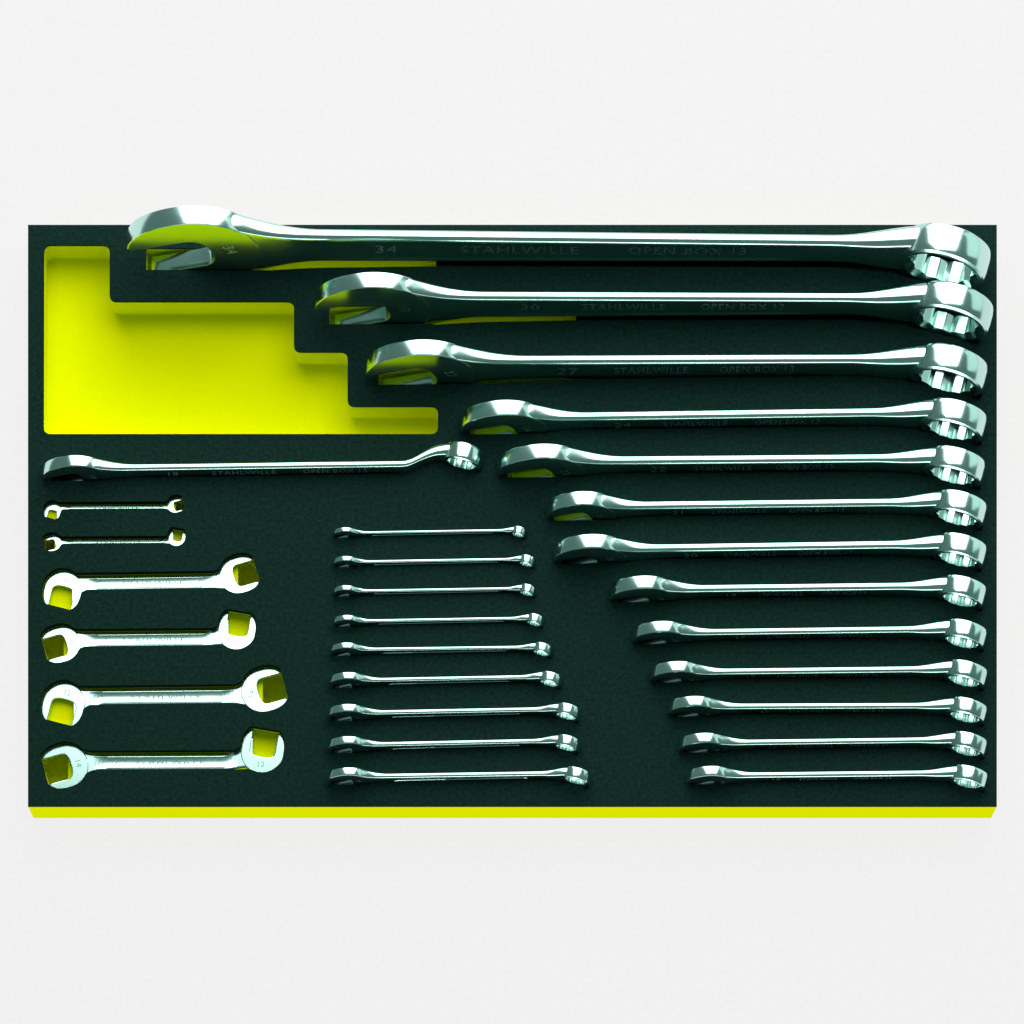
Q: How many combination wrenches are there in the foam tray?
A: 23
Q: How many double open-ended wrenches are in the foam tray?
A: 6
